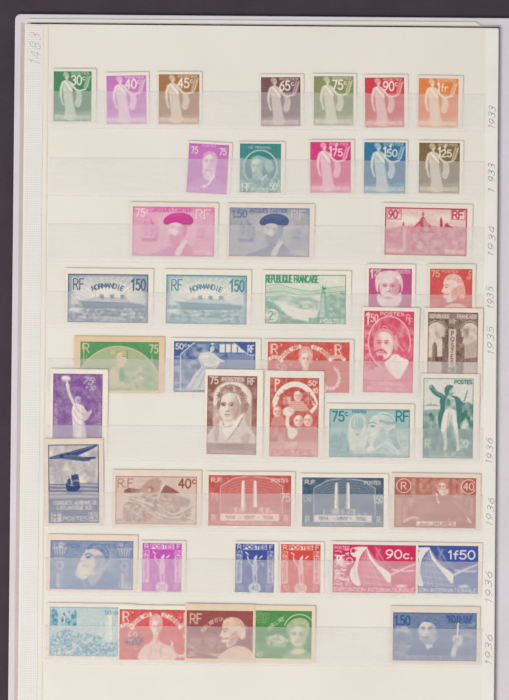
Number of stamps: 46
